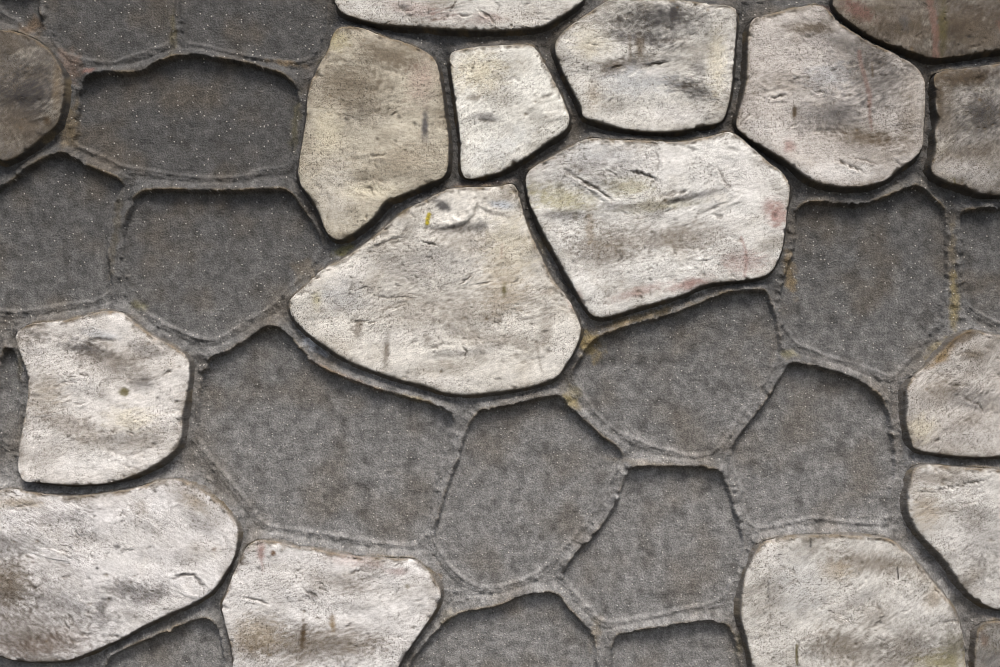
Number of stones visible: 17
